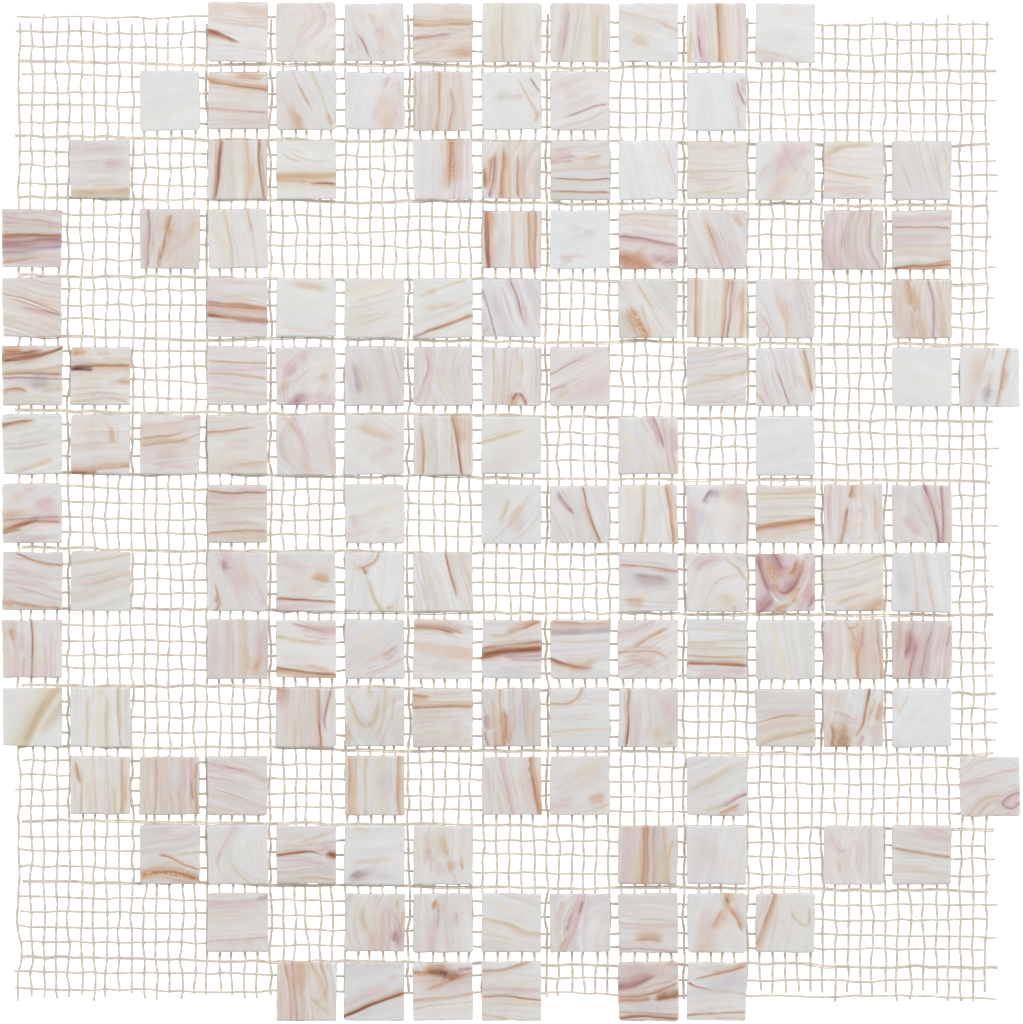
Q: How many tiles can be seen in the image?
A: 144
